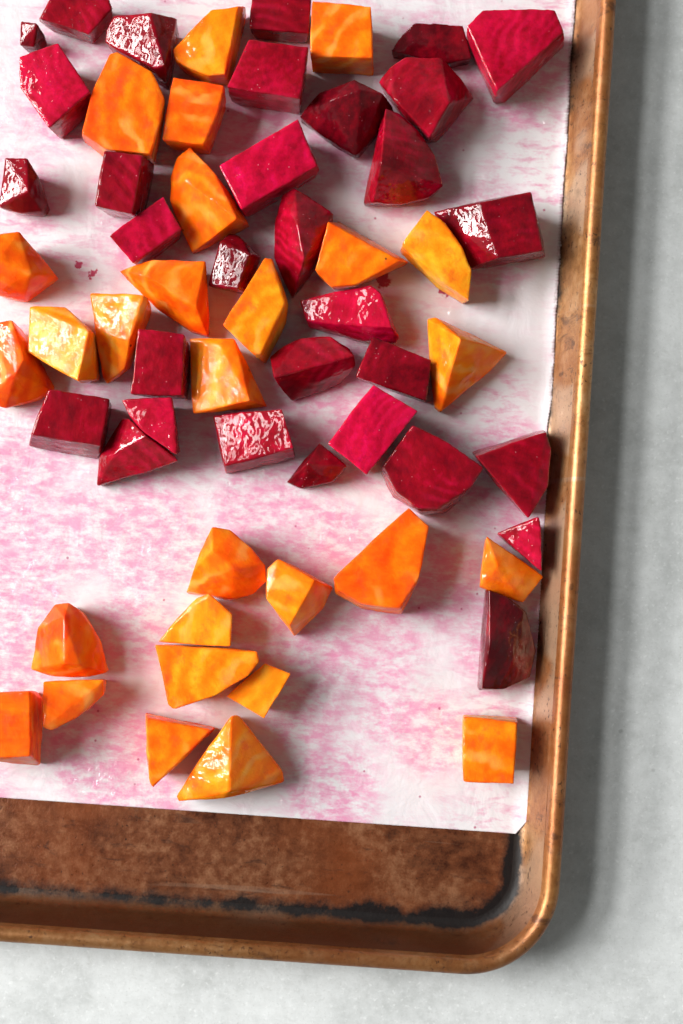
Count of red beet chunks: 32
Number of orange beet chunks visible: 28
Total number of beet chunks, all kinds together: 60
